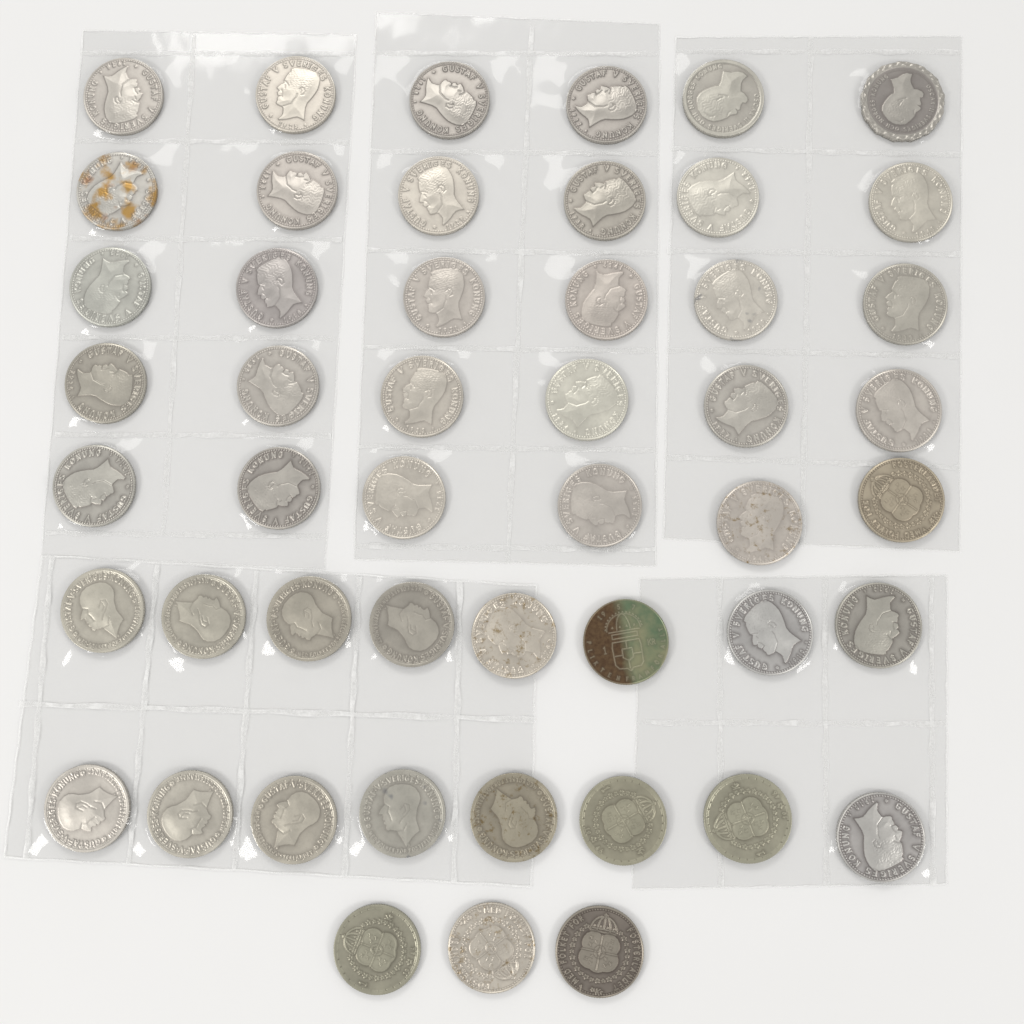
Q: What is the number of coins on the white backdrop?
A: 49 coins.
